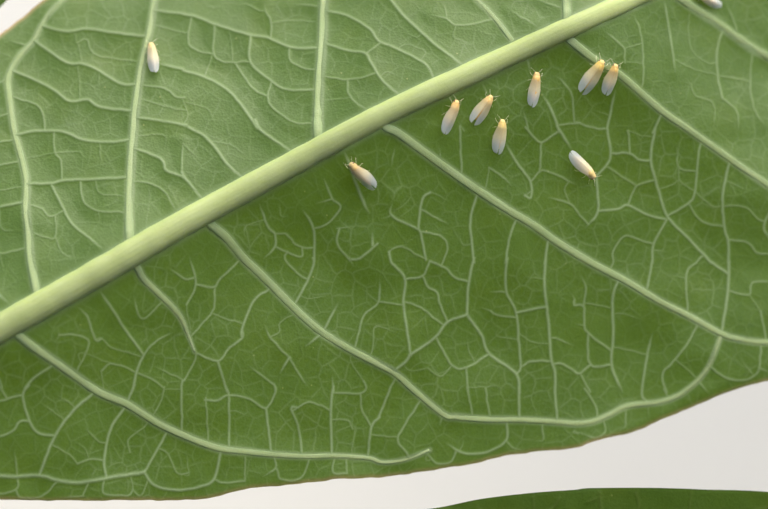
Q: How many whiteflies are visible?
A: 10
